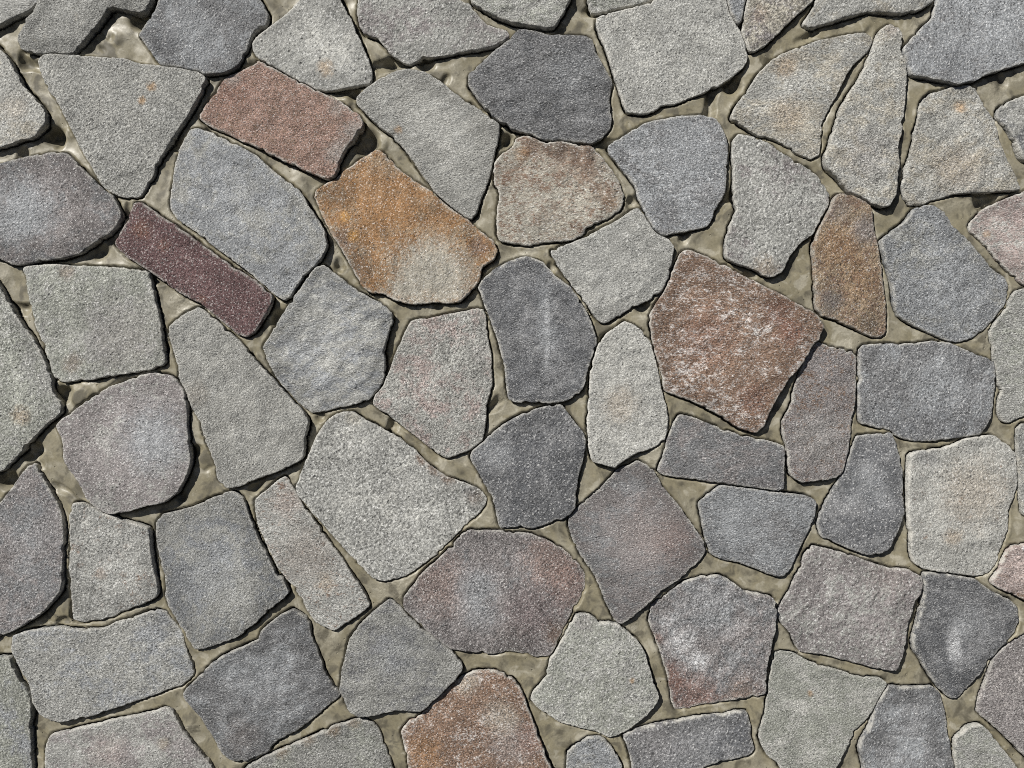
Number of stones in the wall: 75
